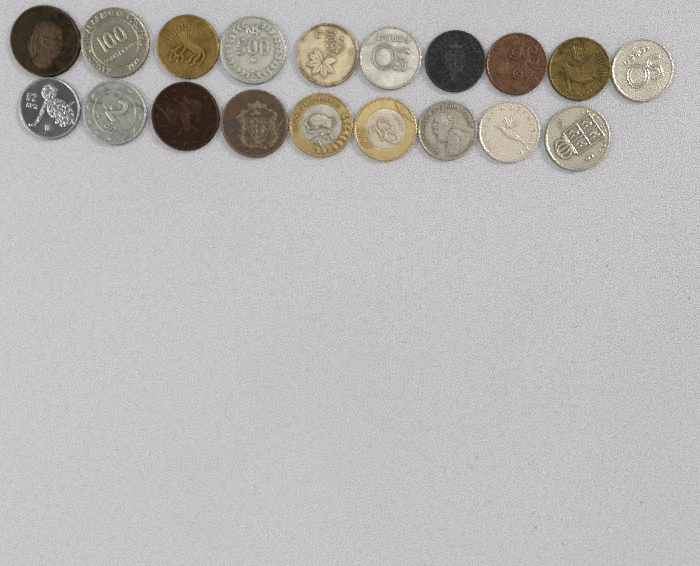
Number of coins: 19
